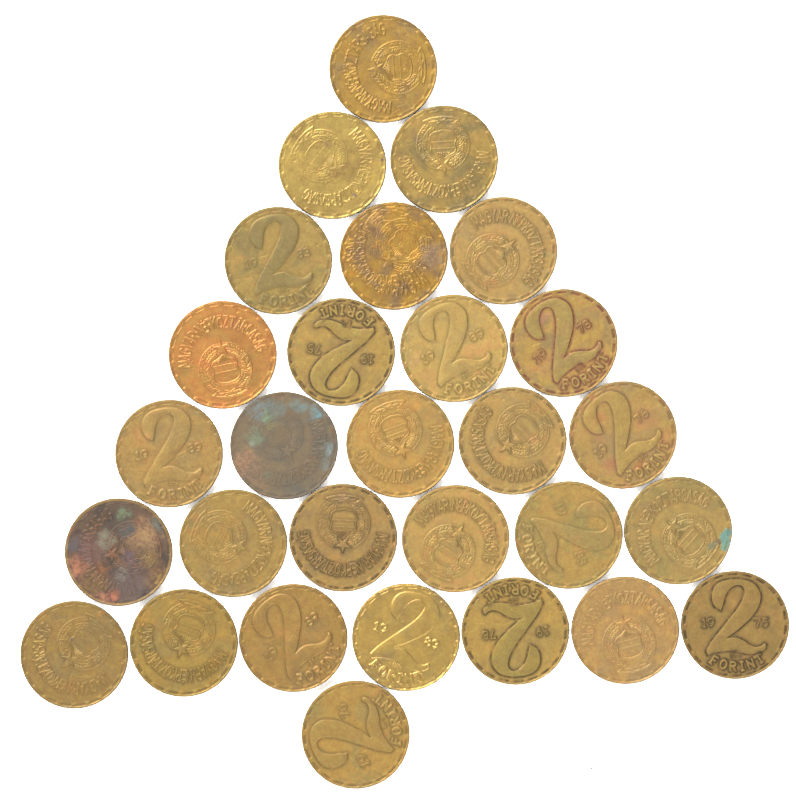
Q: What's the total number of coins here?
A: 29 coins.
